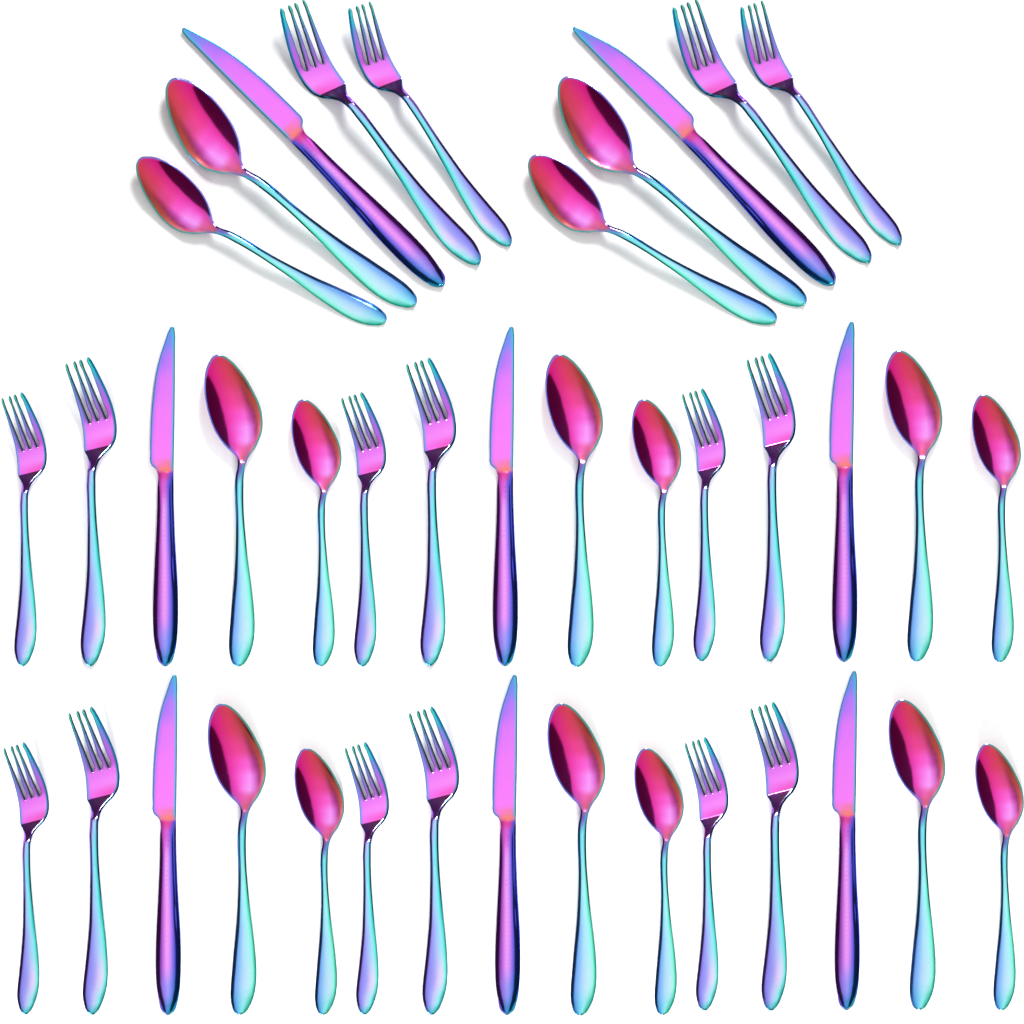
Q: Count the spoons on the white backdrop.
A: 16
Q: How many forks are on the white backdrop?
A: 16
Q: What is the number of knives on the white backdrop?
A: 8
